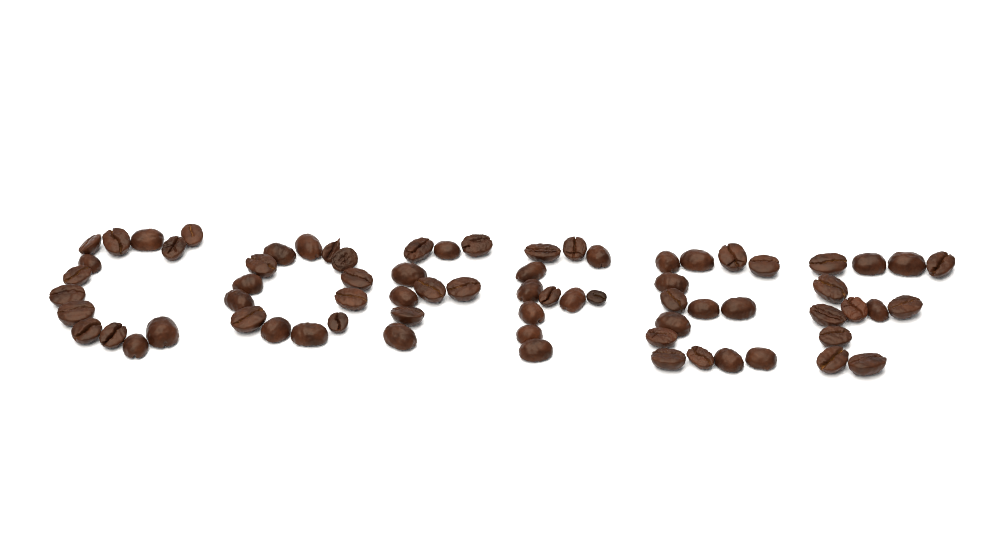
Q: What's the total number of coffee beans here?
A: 72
